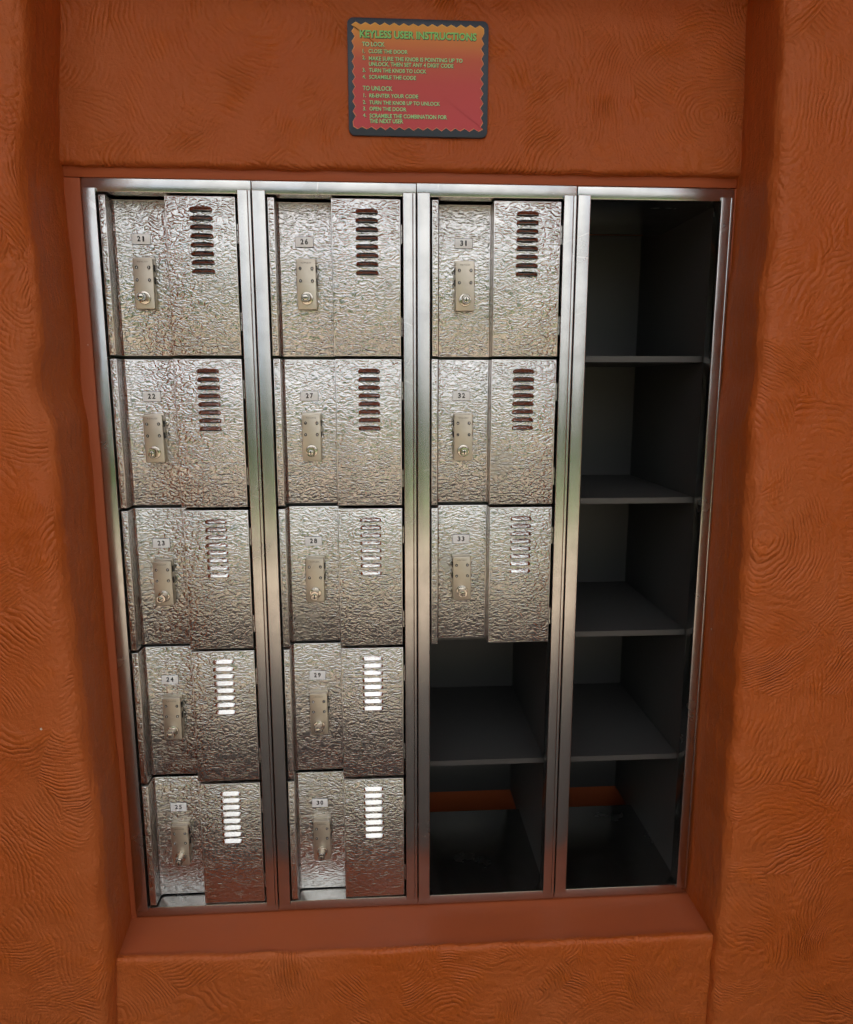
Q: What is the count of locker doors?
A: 13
